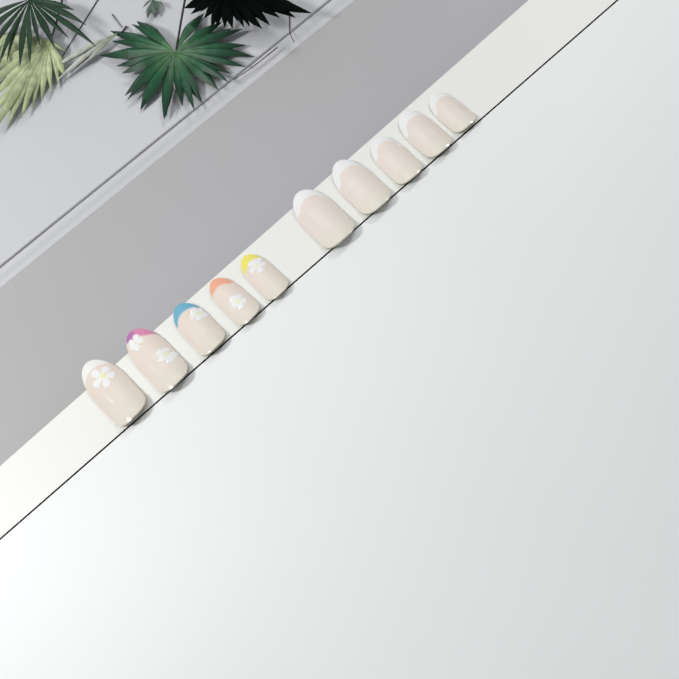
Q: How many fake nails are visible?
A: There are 10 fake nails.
